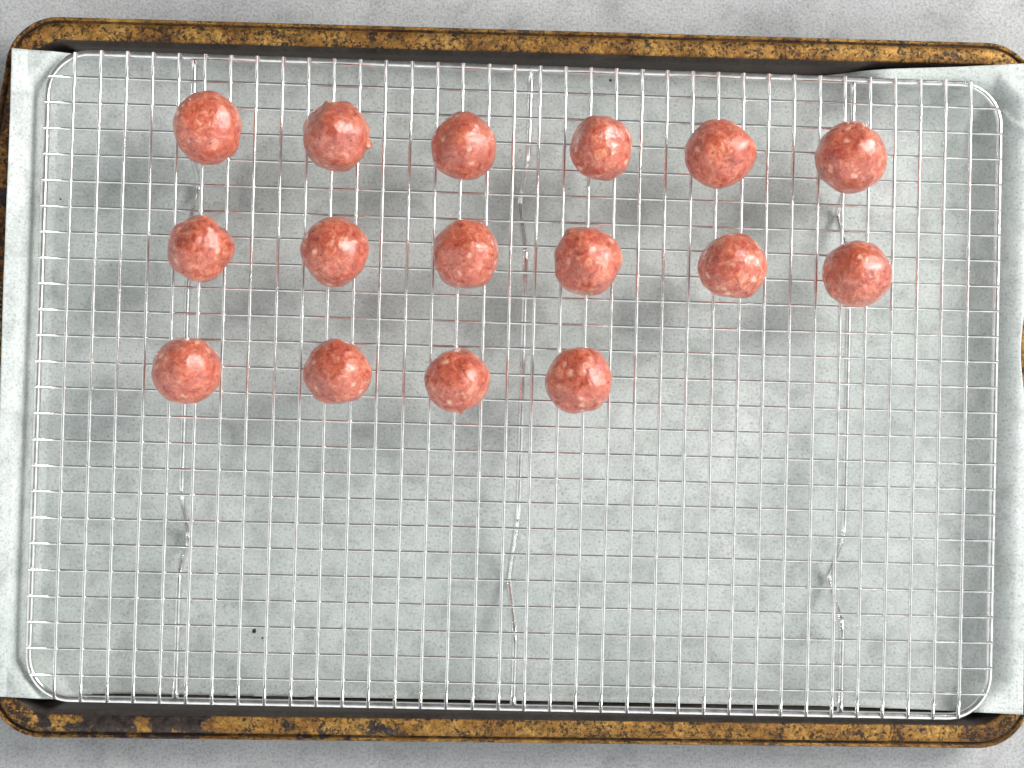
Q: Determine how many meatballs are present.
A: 16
